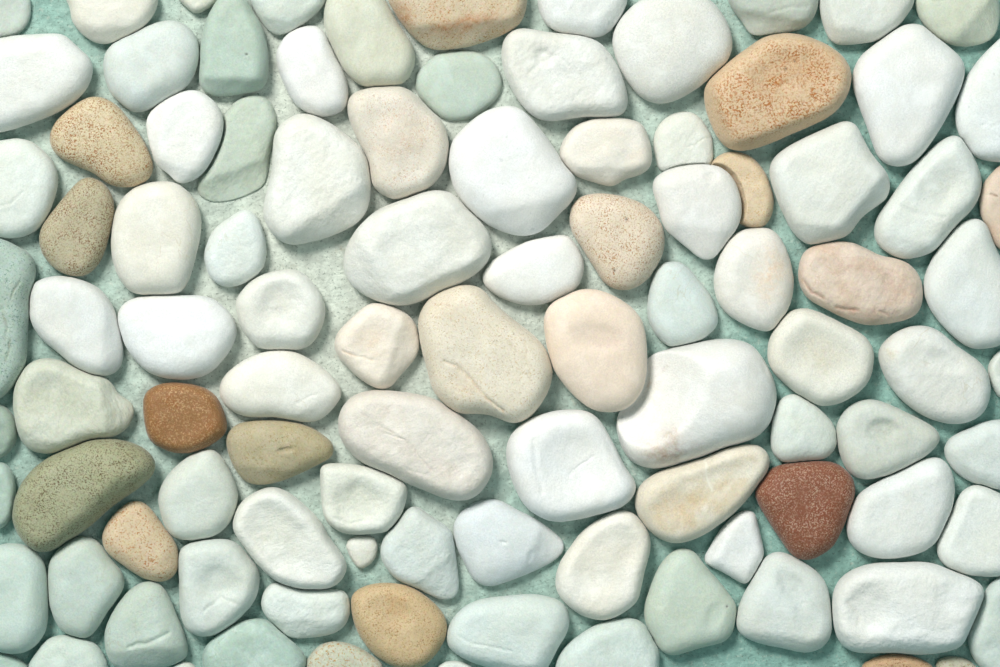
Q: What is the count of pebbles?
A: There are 100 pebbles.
